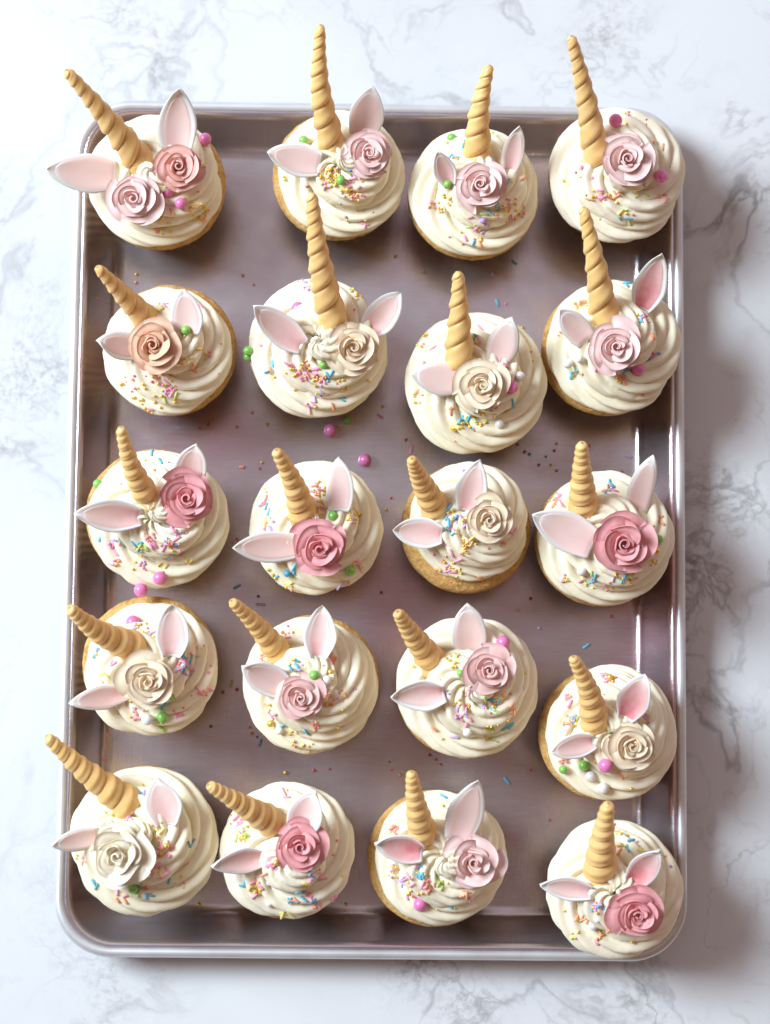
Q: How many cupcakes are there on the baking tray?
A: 20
